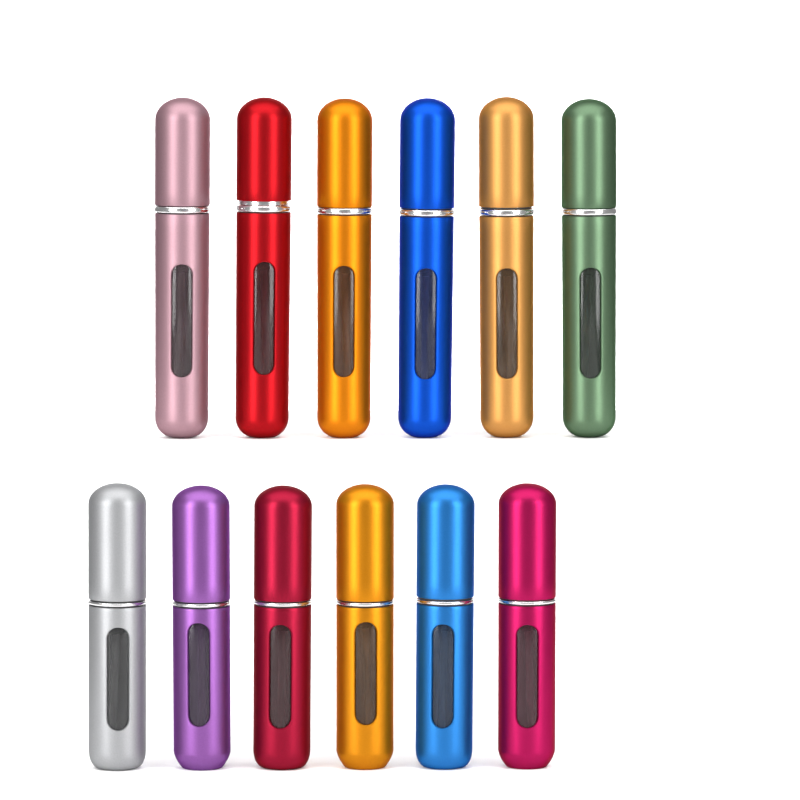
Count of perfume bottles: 12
